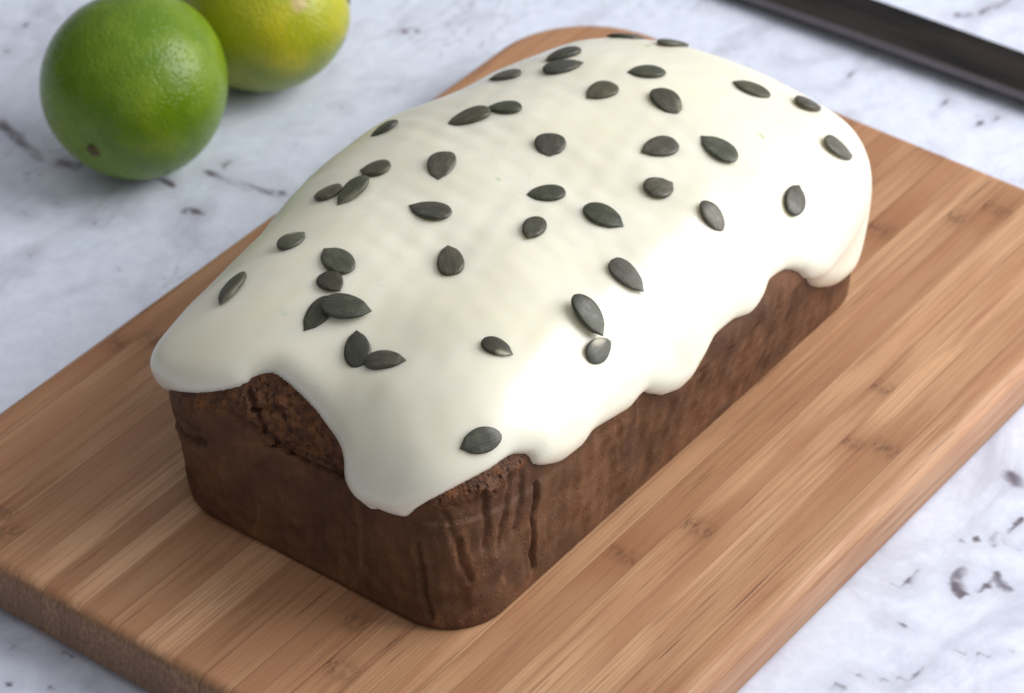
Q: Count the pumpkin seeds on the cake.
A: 42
